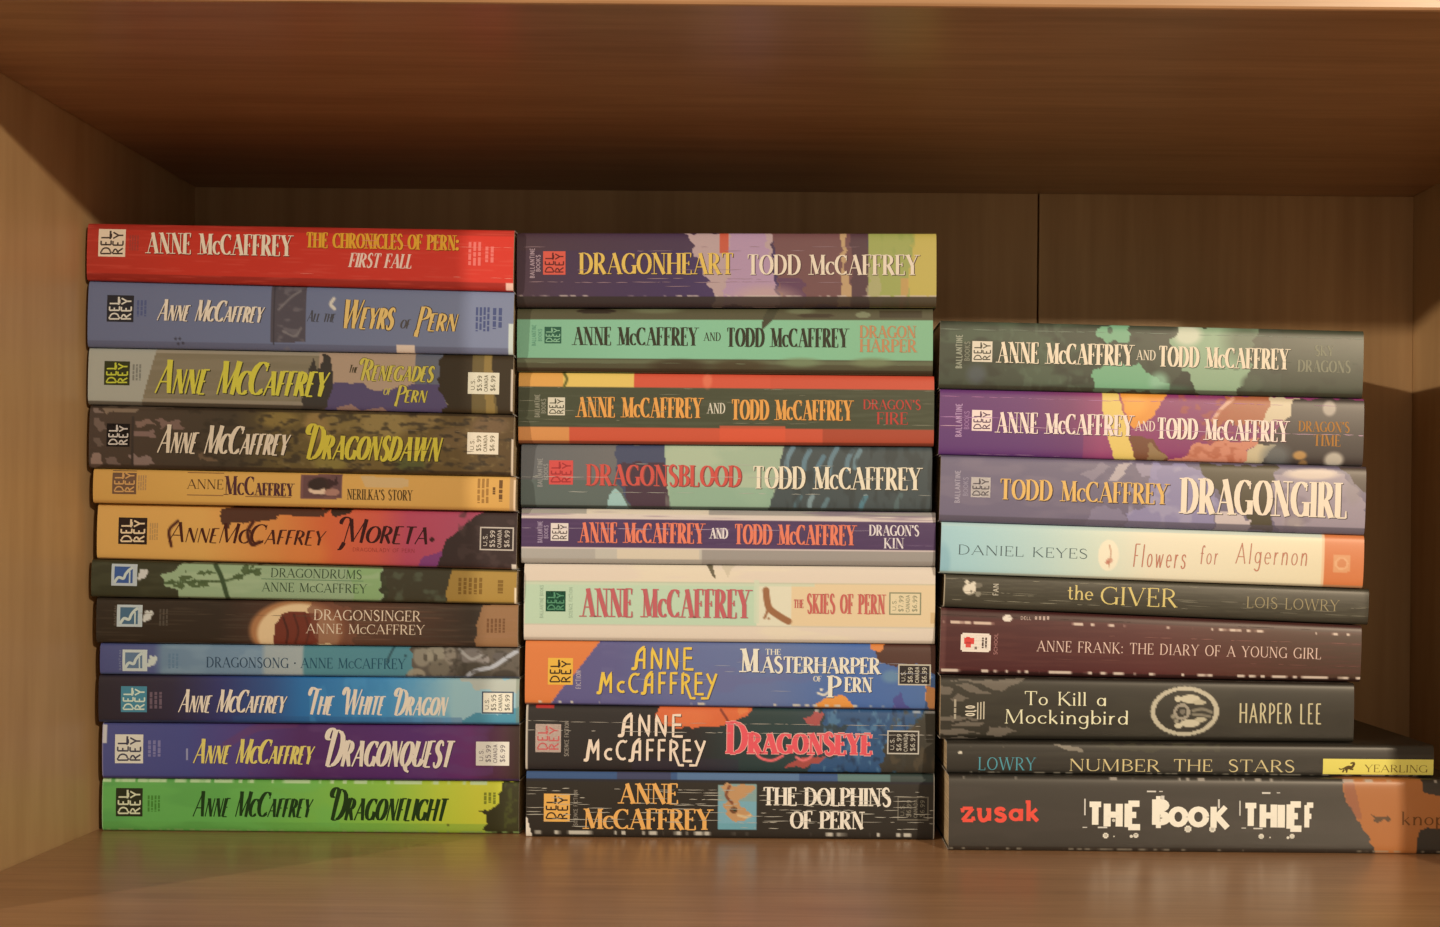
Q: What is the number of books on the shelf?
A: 30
